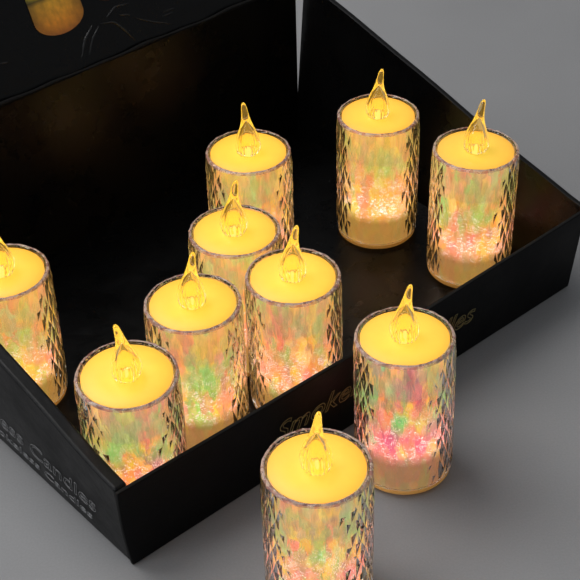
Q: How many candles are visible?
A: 10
